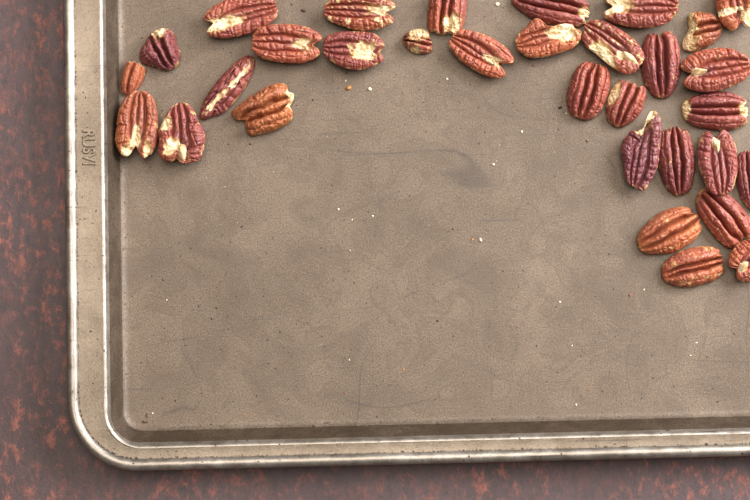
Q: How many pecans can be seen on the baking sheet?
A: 32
